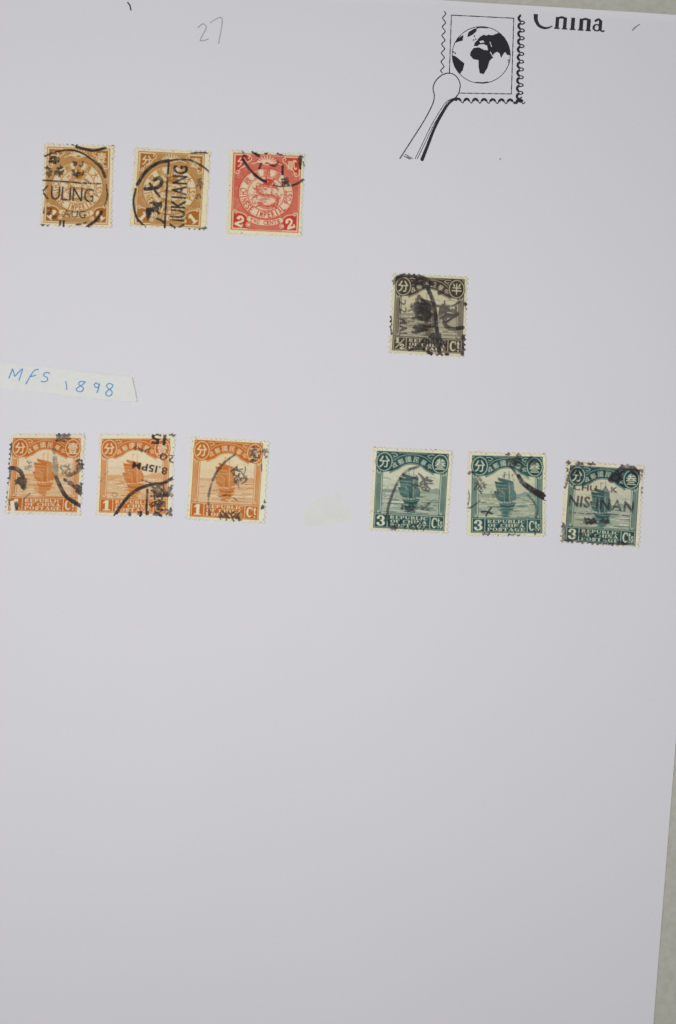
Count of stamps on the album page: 10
